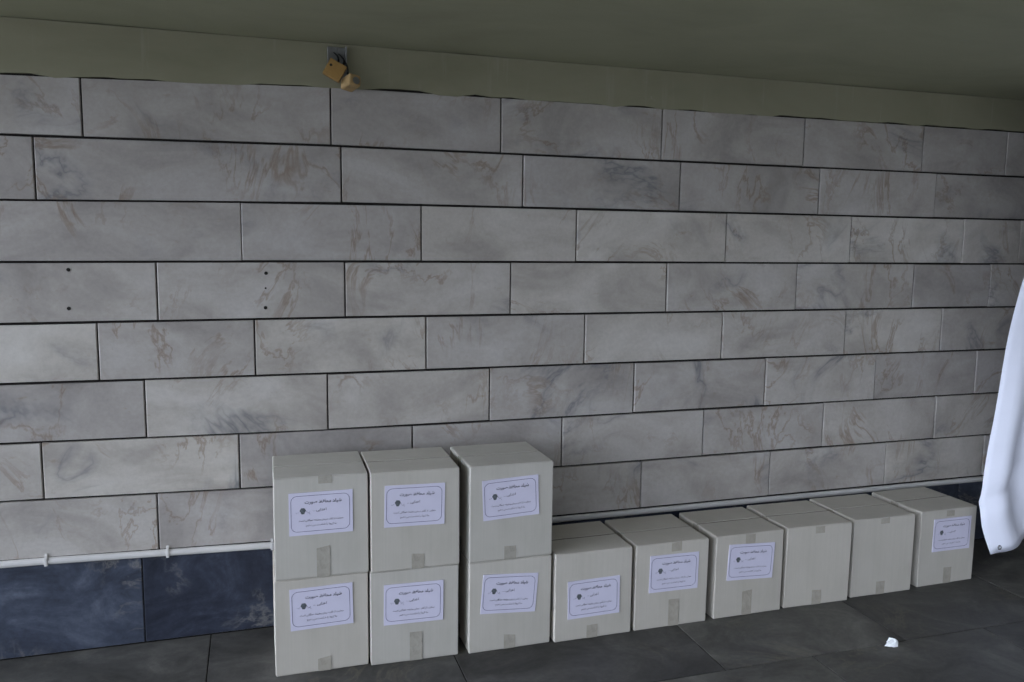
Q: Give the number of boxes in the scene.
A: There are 12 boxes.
